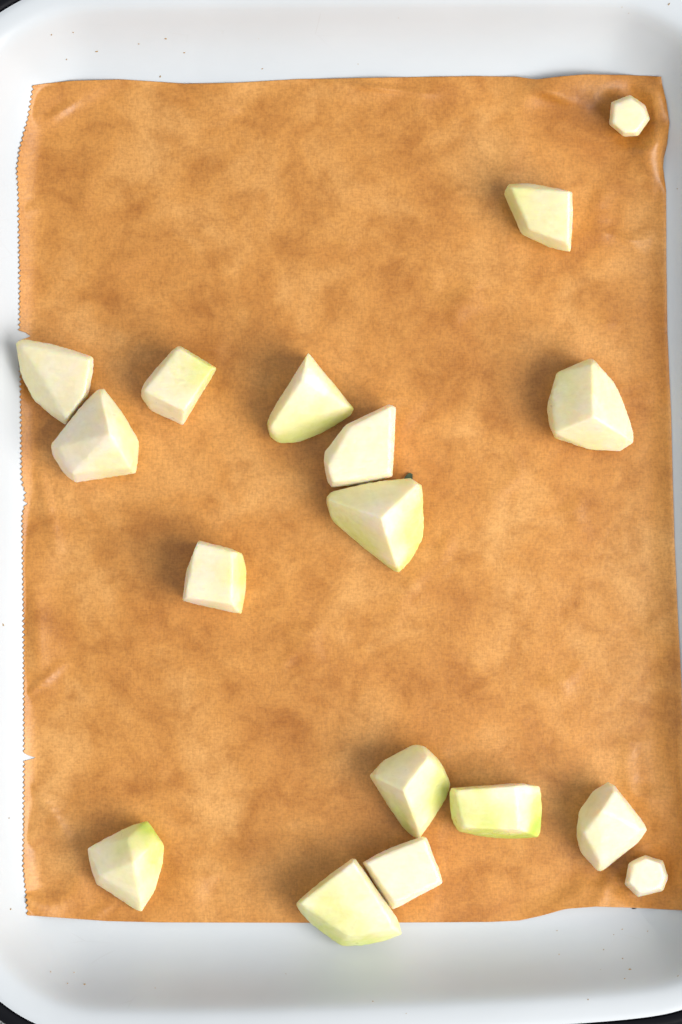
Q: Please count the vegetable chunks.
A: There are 17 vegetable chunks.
